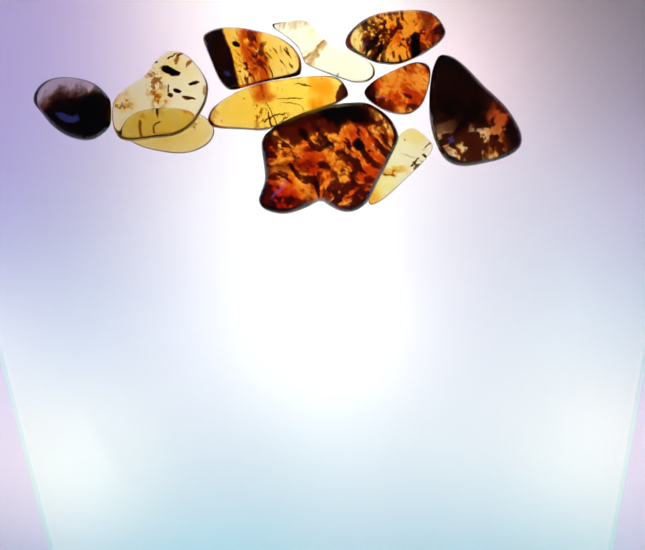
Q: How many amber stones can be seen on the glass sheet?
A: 11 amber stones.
